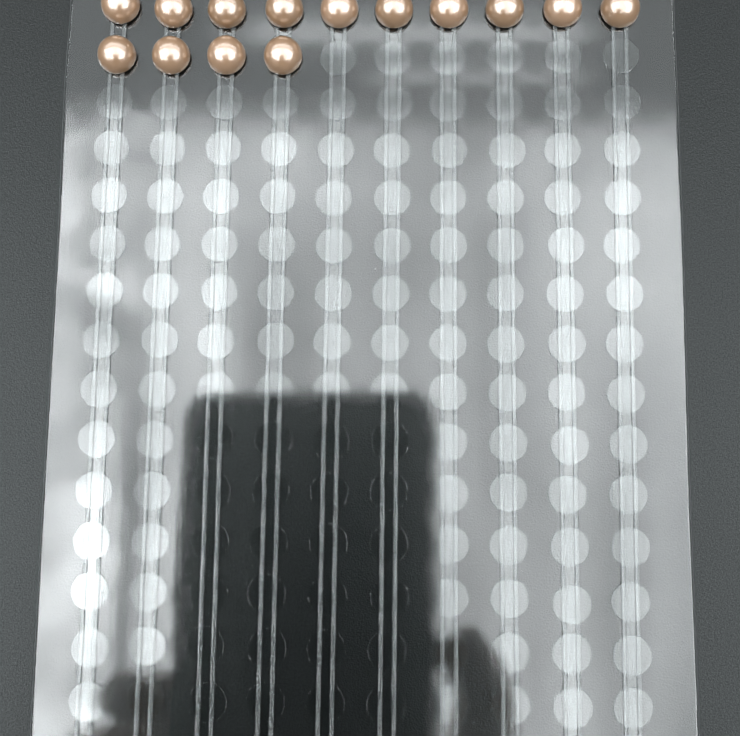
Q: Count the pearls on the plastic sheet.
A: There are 14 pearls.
